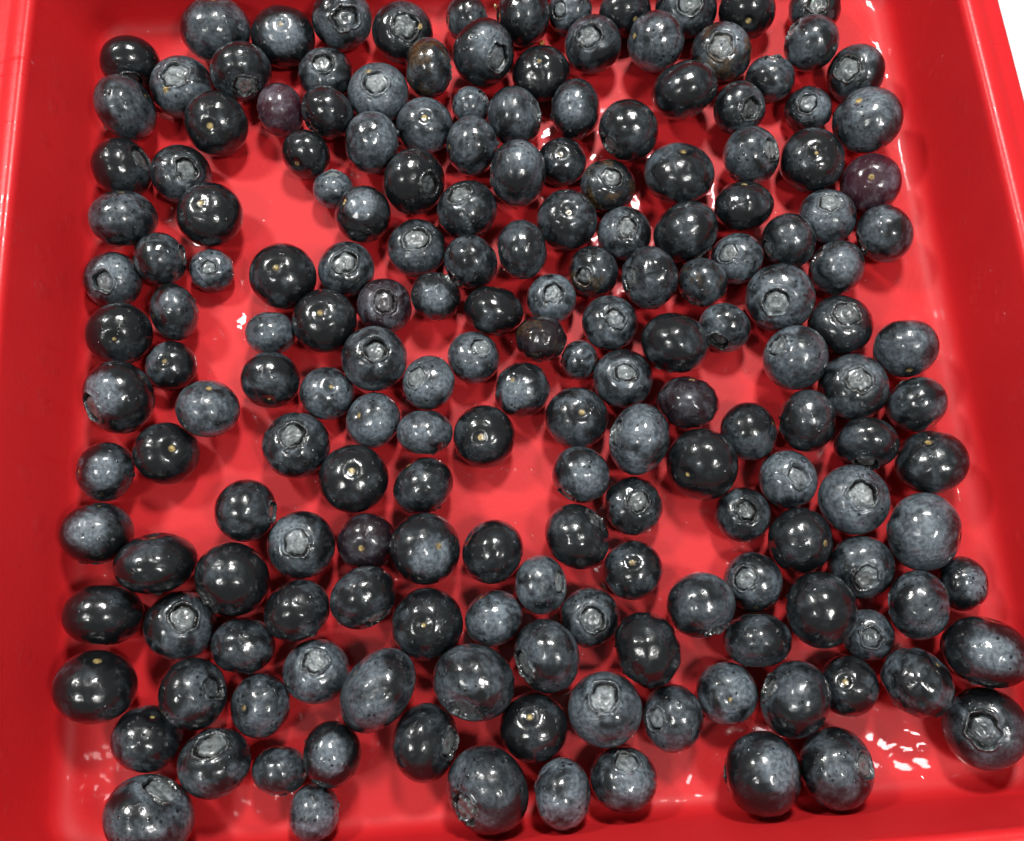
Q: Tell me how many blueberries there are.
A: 184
